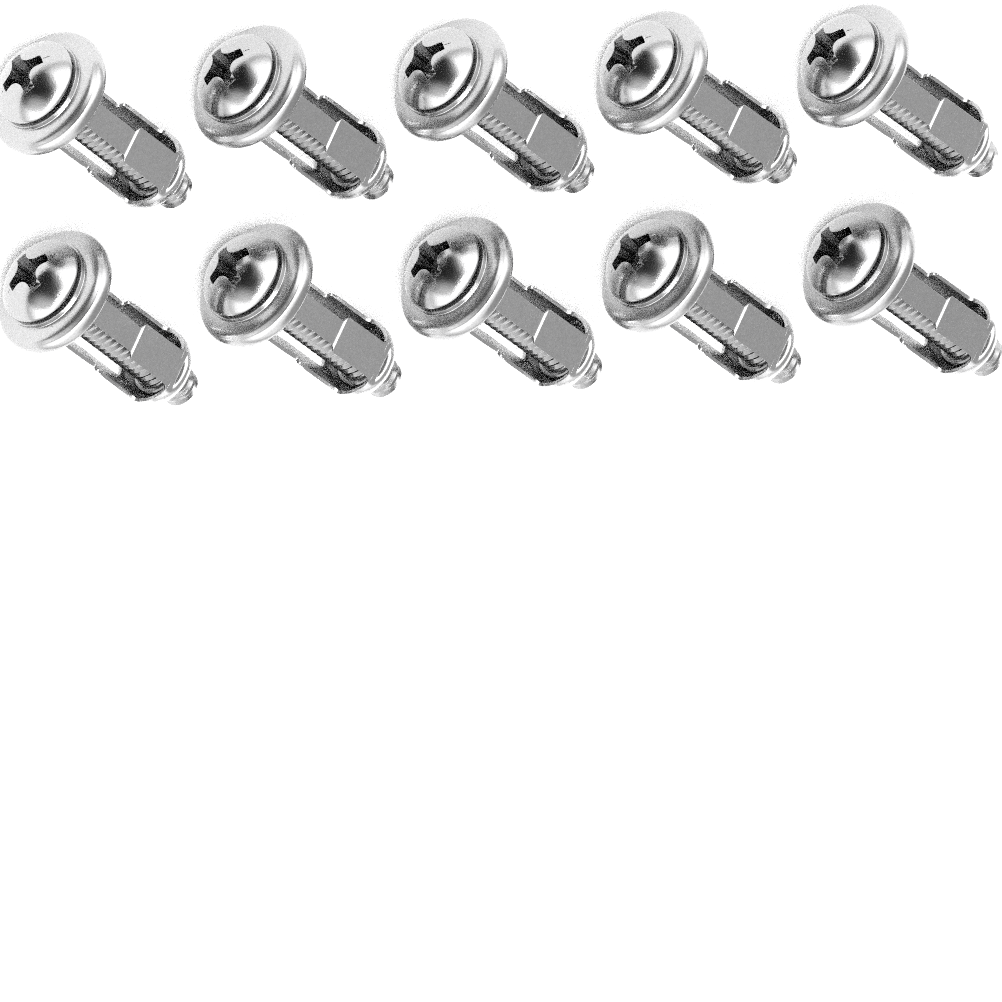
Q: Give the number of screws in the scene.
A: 10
